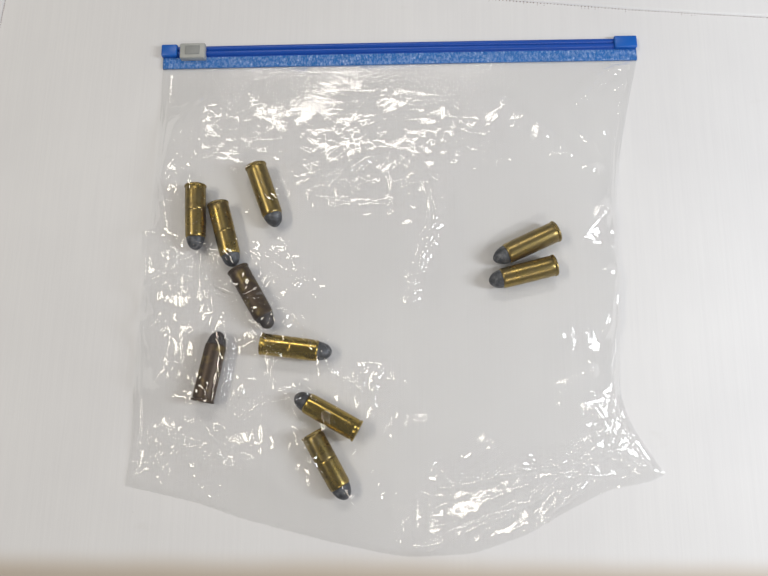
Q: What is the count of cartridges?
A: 10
